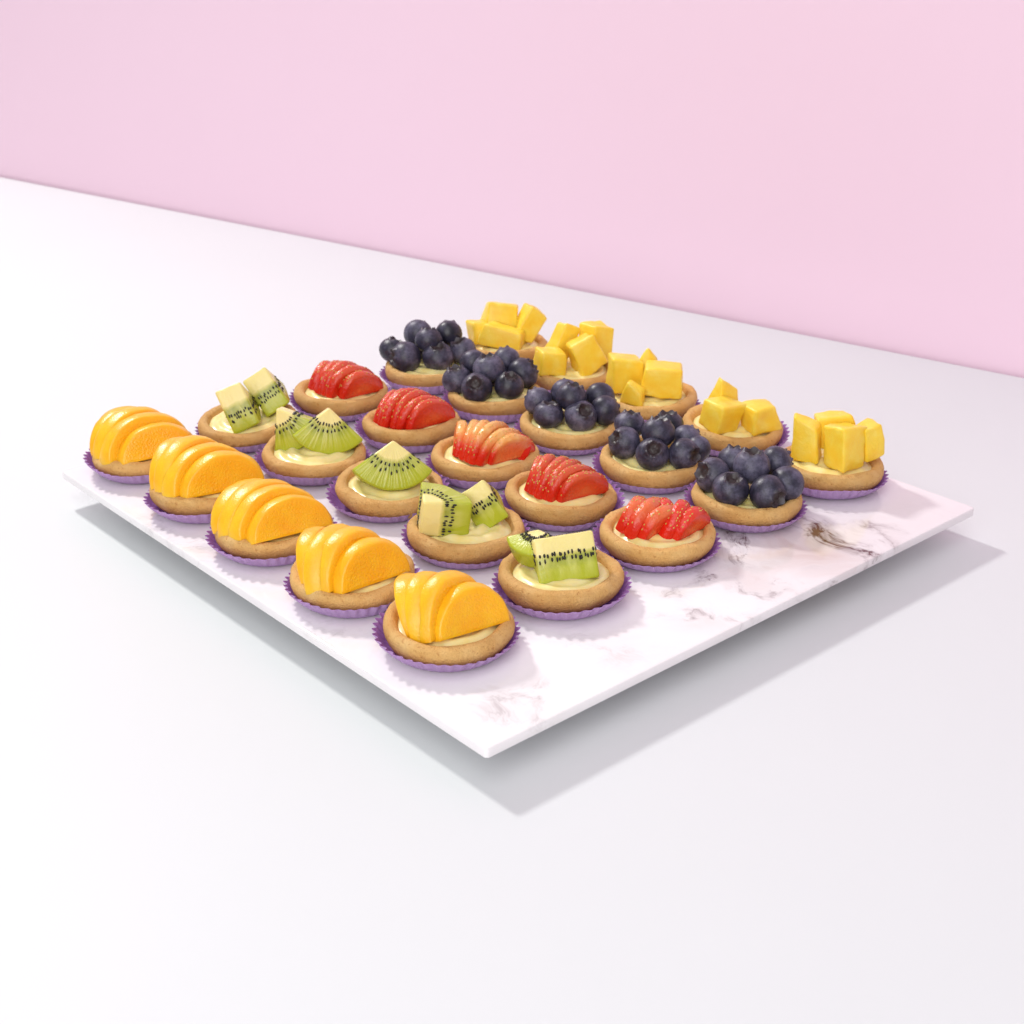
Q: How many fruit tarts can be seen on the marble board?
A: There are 25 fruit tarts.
